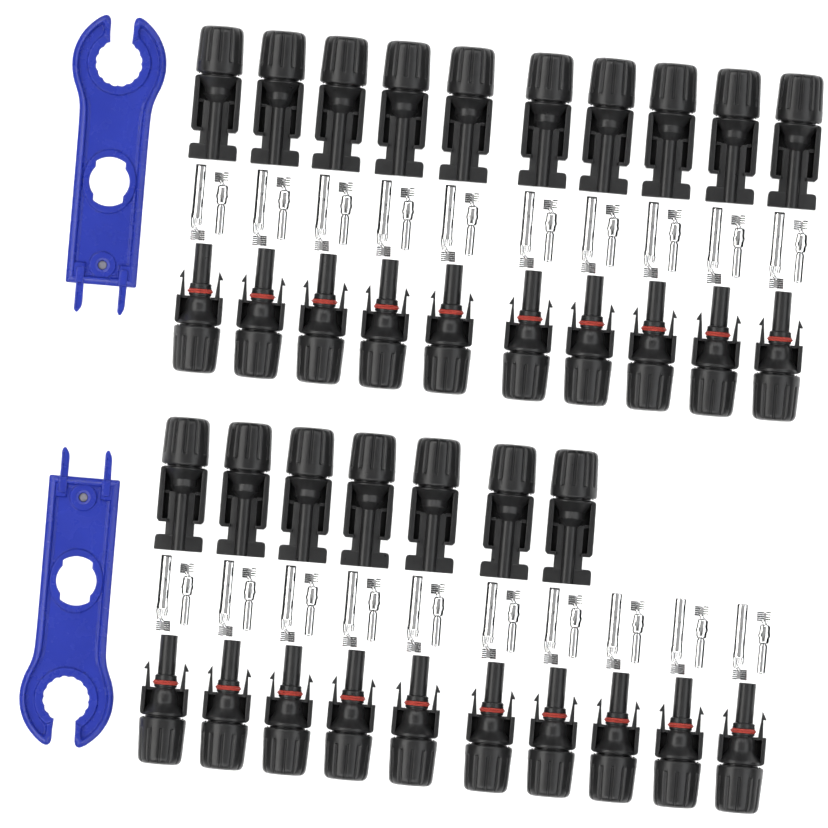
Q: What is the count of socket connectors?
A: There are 17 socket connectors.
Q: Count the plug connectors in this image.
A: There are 20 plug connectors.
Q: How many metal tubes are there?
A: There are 20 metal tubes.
